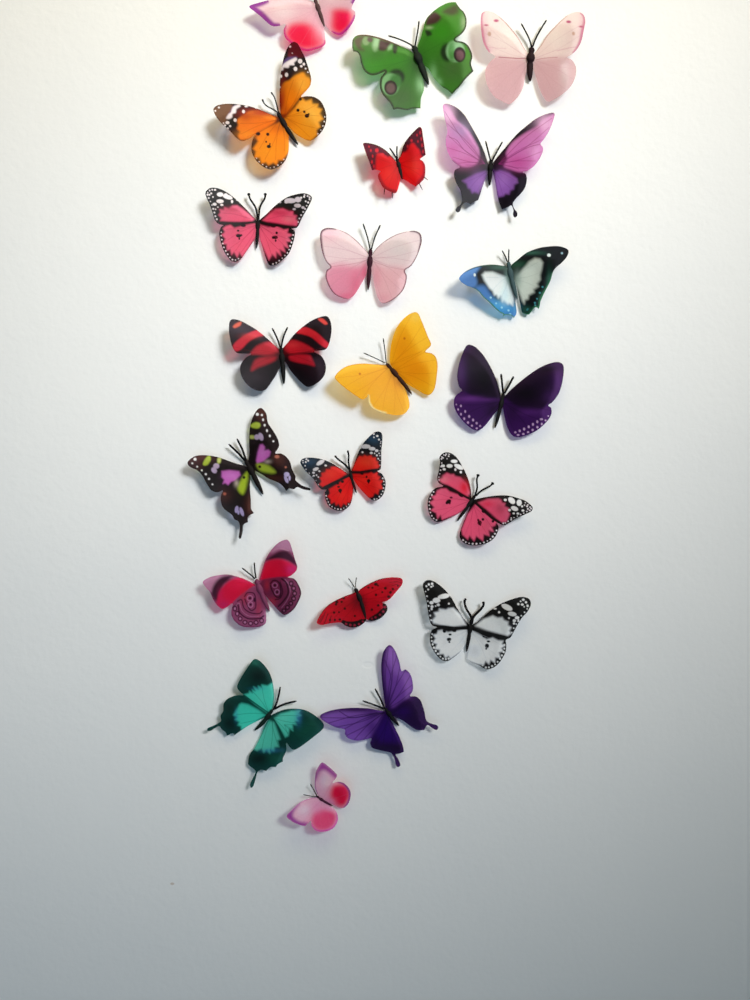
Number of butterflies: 21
